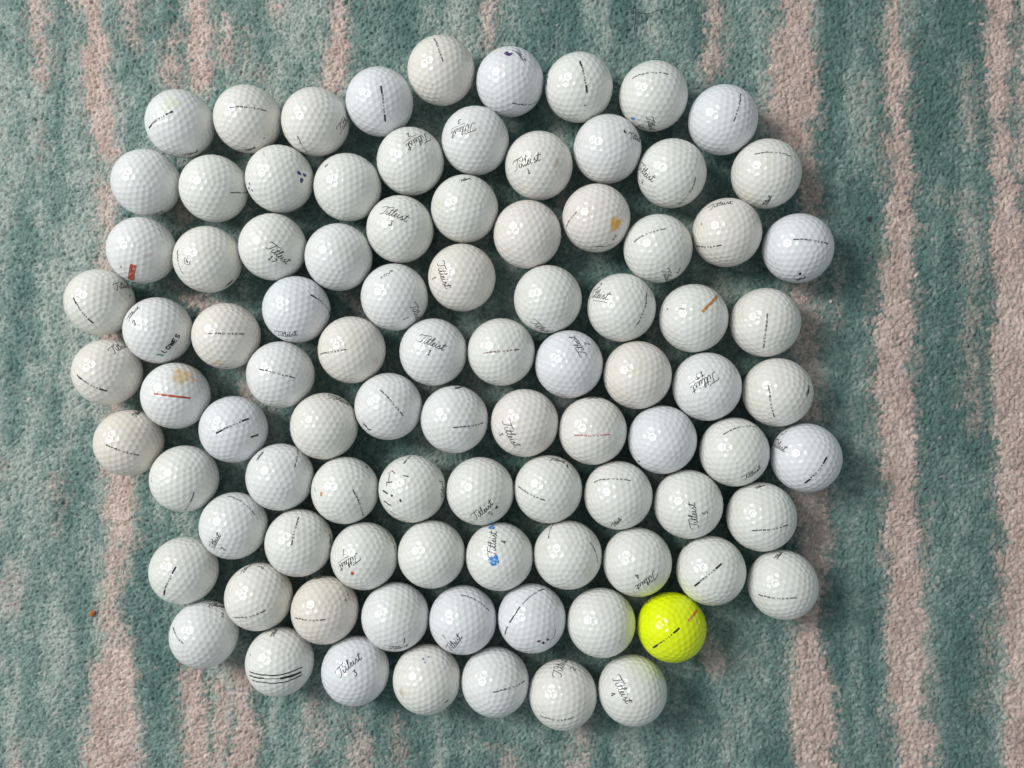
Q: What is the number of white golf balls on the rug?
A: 92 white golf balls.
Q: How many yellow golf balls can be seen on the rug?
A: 1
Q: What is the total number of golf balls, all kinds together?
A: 93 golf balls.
